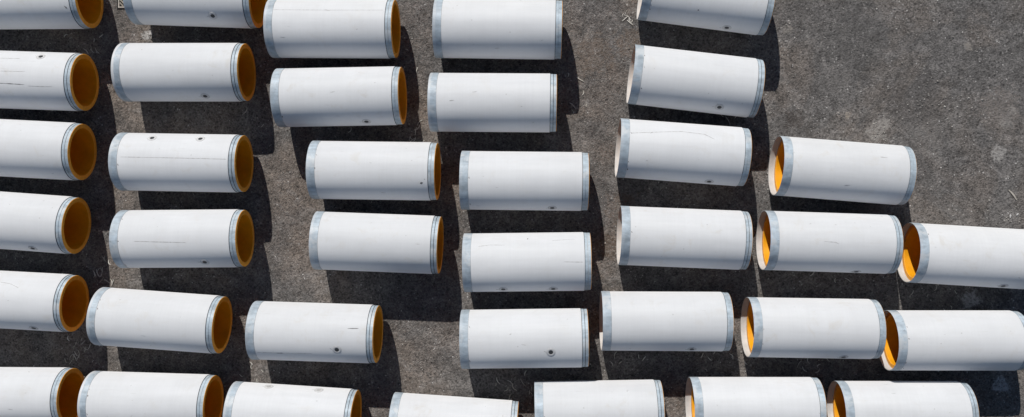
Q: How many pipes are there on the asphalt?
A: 37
